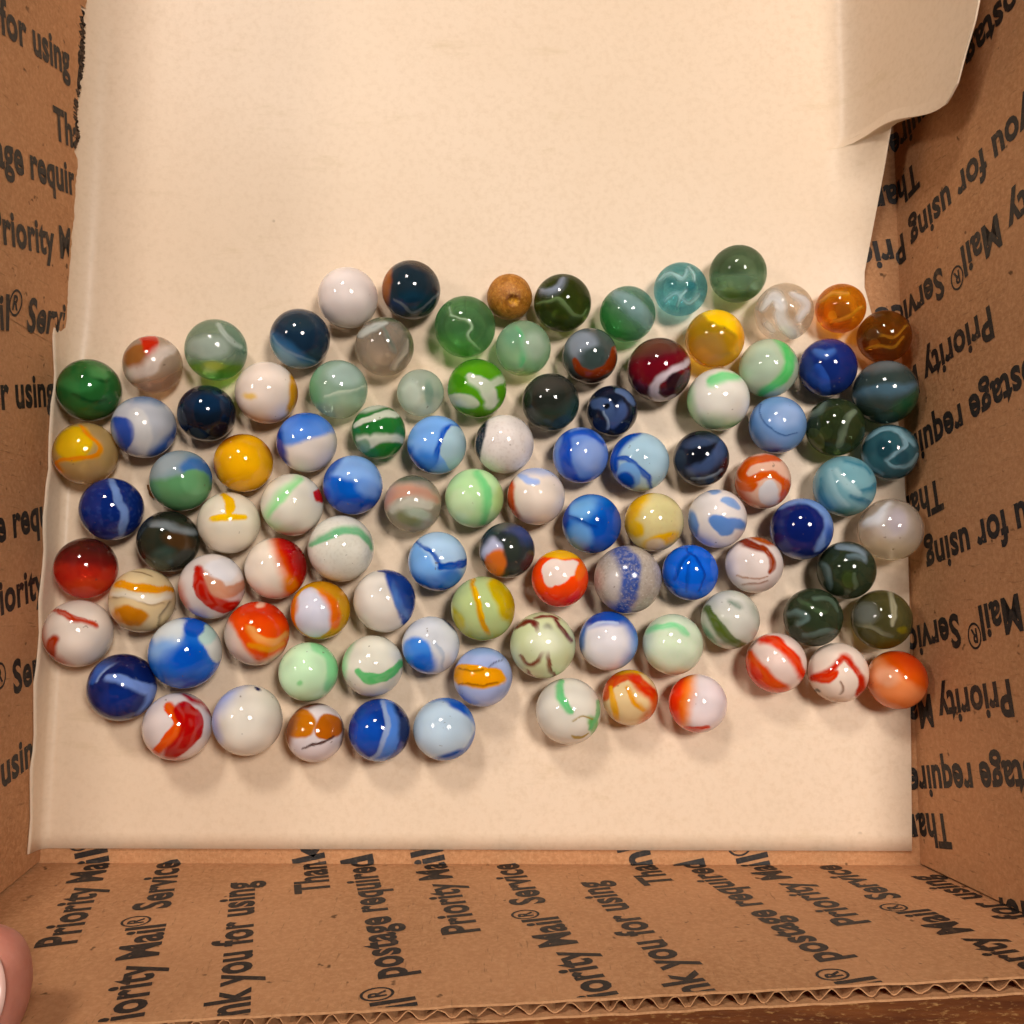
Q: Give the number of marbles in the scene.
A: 100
